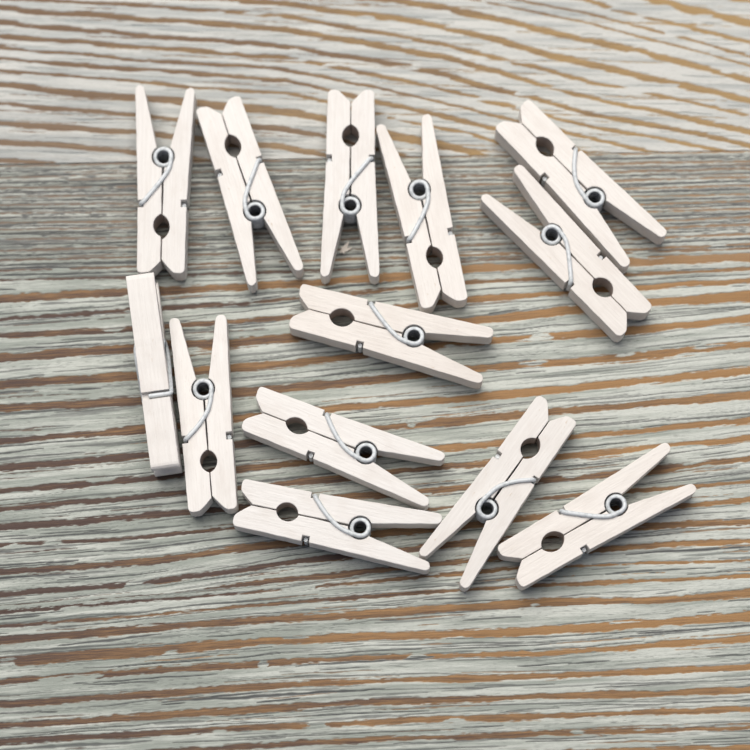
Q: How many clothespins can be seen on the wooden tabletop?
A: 13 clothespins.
